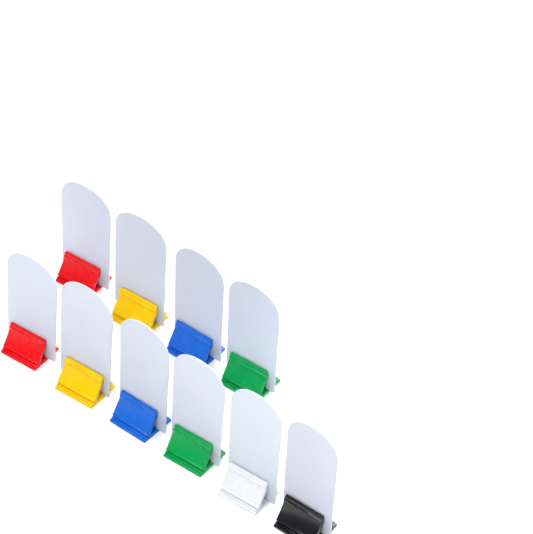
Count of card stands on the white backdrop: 10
